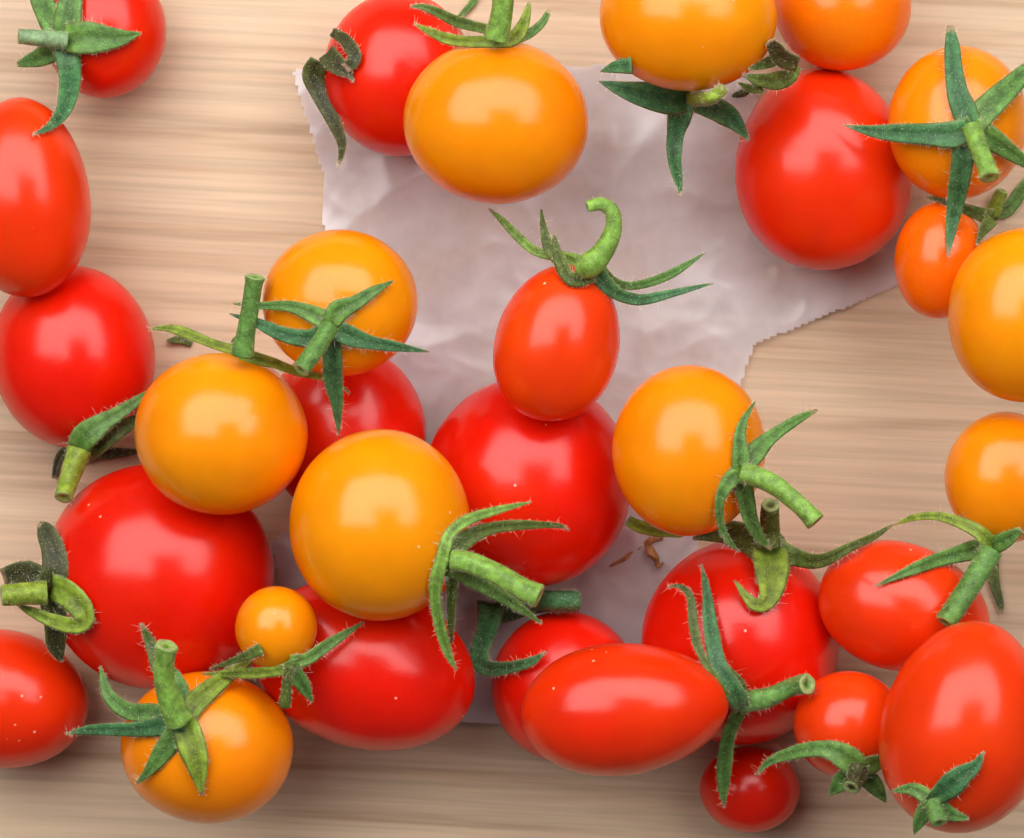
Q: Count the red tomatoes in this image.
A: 18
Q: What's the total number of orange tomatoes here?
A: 13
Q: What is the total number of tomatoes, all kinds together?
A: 31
